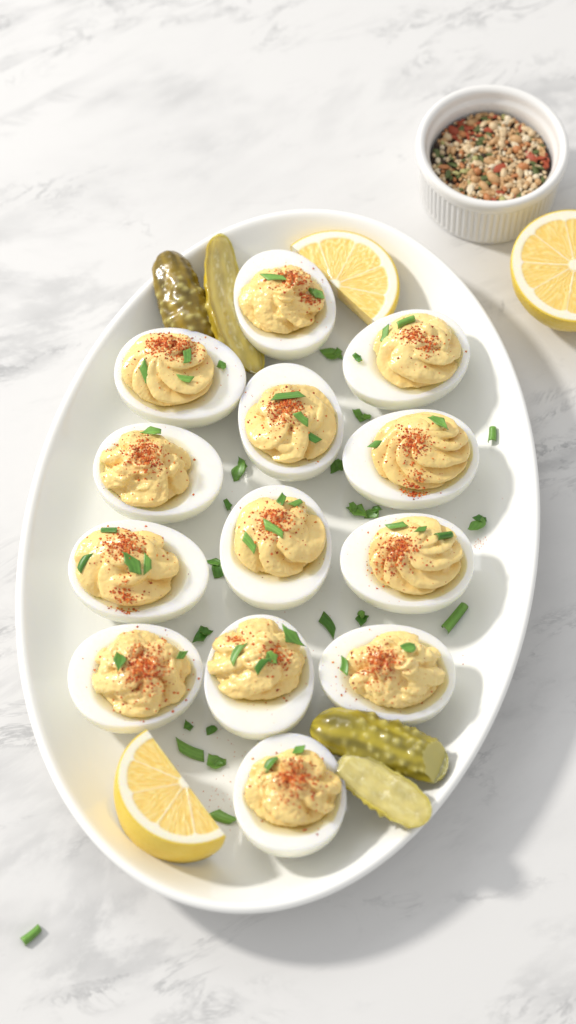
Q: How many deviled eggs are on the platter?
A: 13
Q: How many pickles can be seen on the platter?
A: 4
